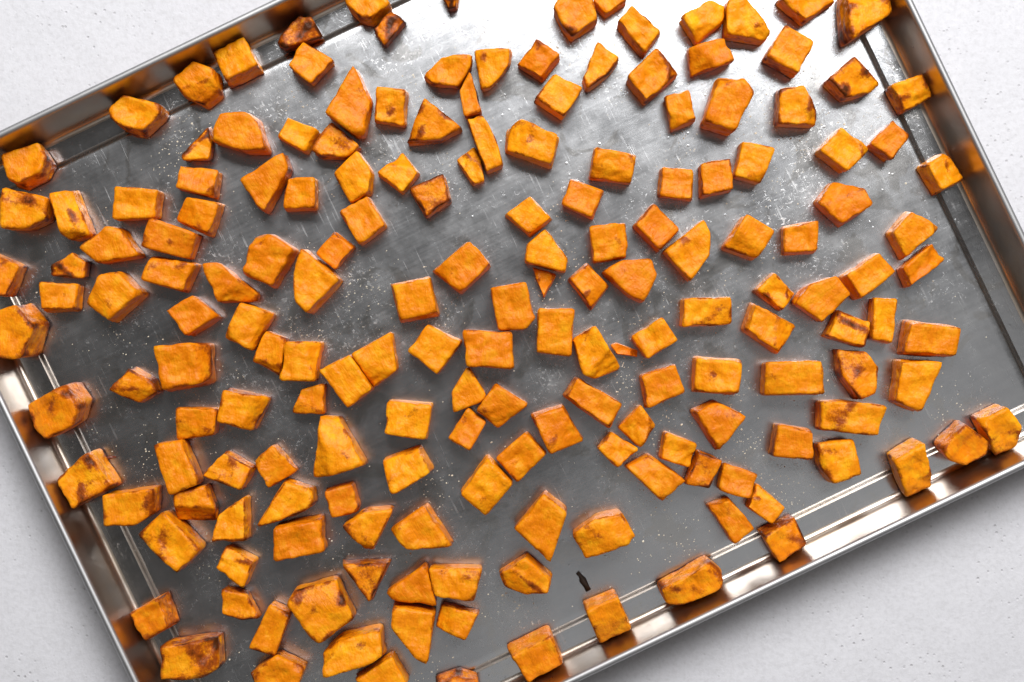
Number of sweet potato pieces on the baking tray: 178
